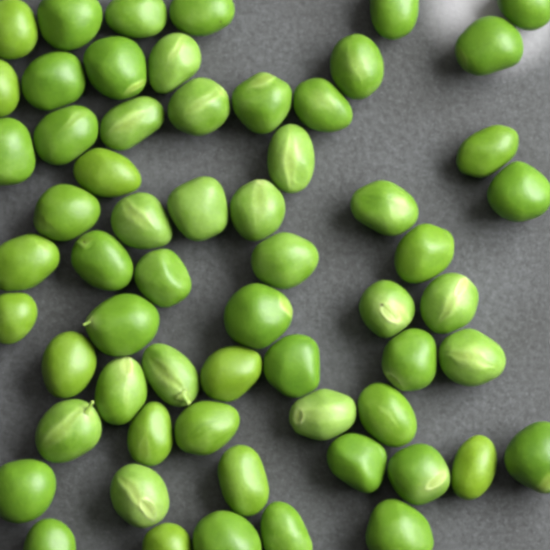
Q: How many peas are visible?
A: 61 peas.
